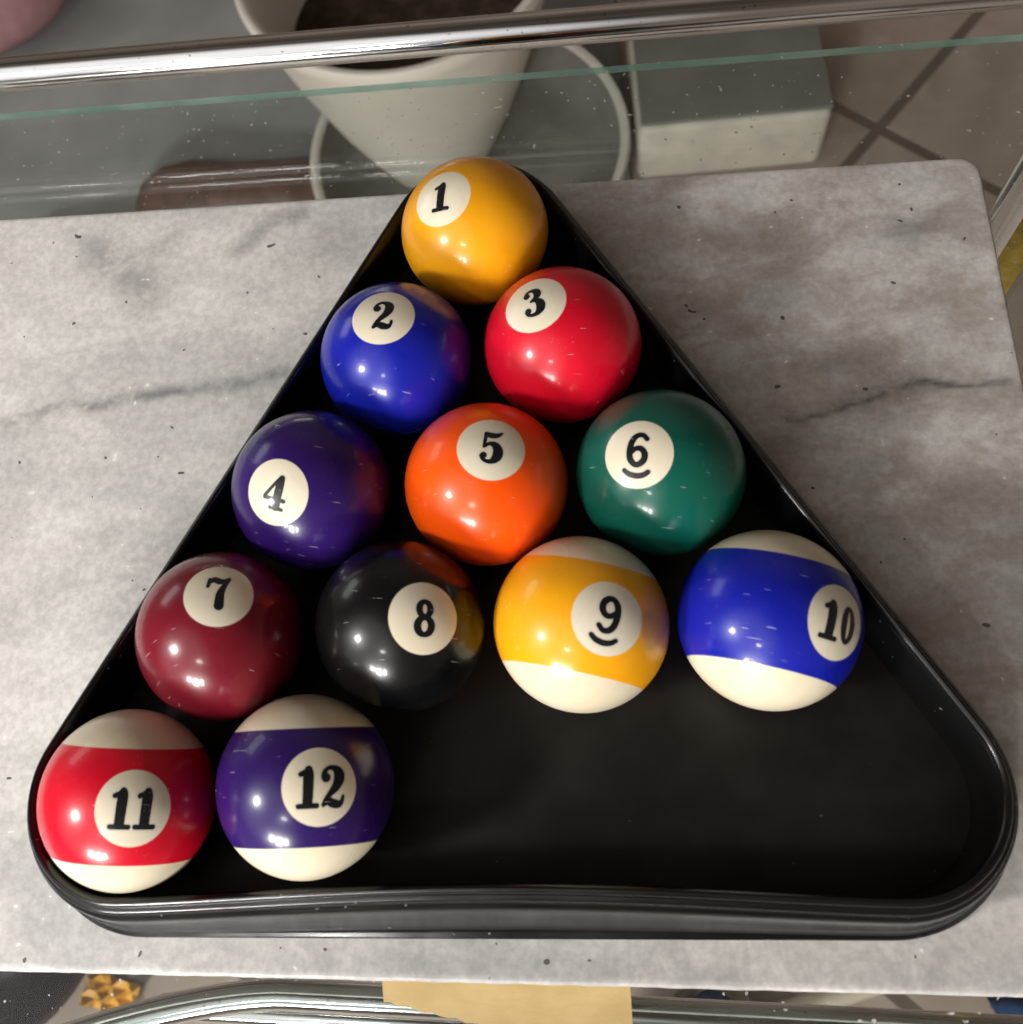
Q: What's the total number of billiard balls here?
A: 12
